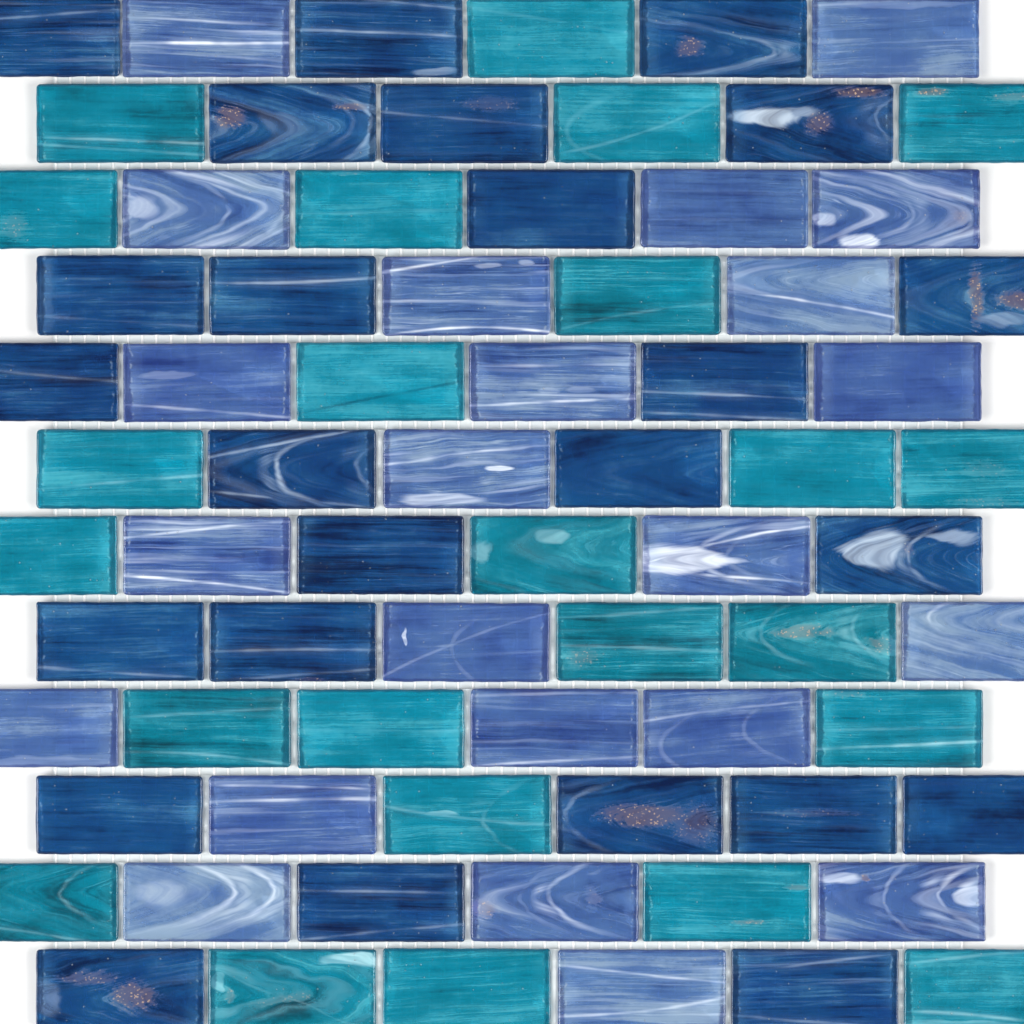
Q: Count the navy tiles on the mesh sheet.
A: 25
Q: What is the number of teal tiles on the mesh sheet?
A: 24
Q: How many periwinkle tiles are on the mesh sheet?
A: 23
